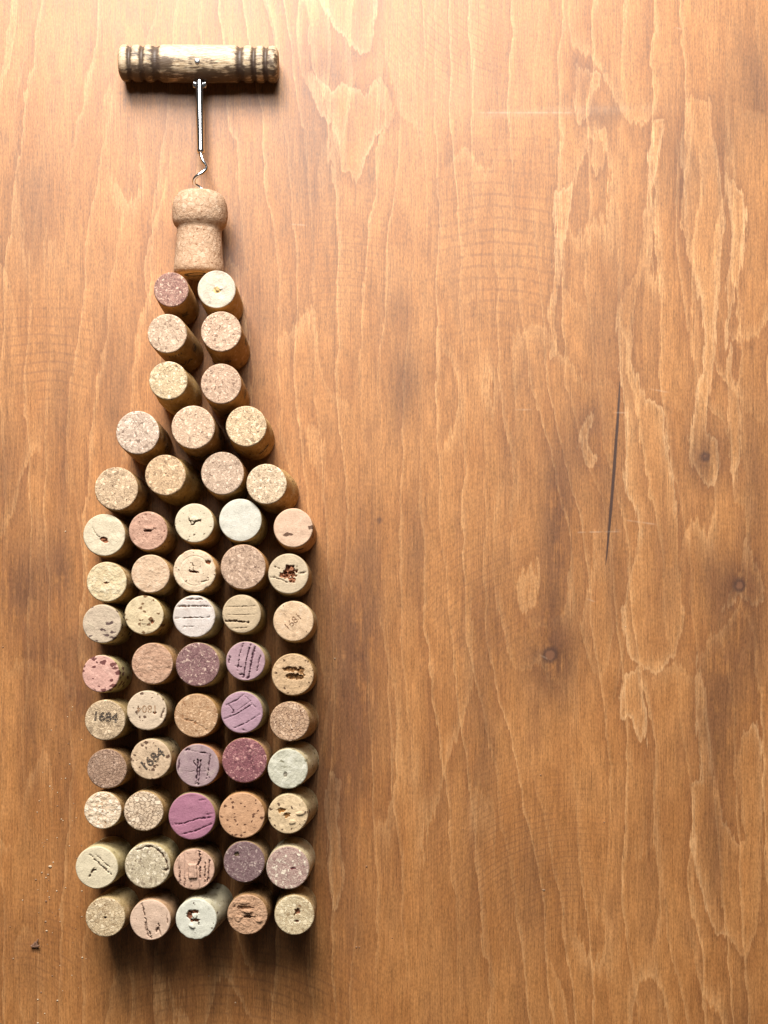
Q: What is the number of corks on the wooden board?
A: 59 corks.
